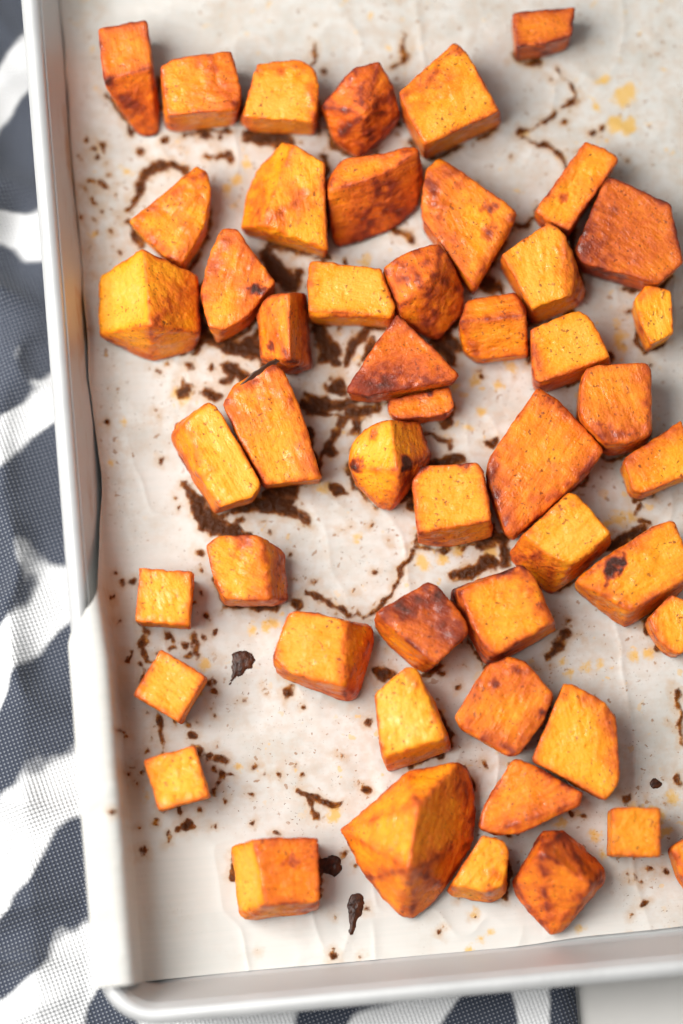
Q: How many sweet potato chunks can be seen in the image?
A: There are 50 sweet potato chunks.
